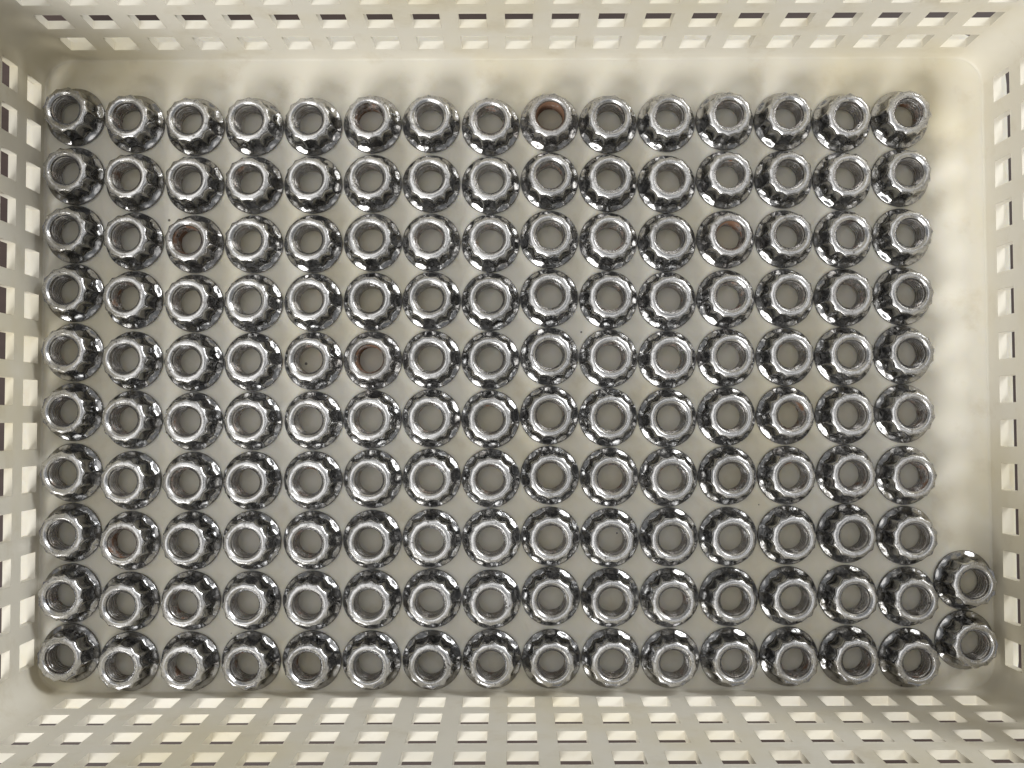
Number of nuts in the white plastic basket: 152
